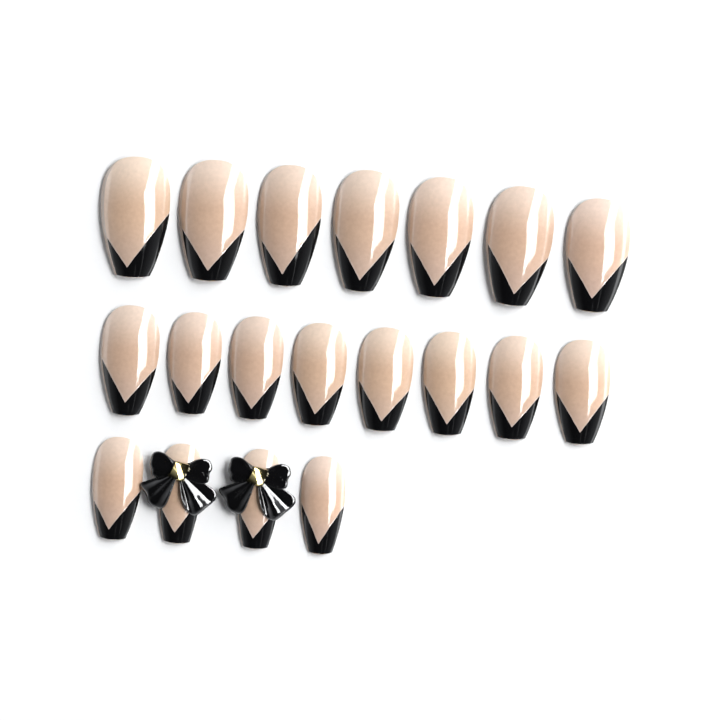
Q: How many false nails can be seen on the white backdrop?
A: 19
